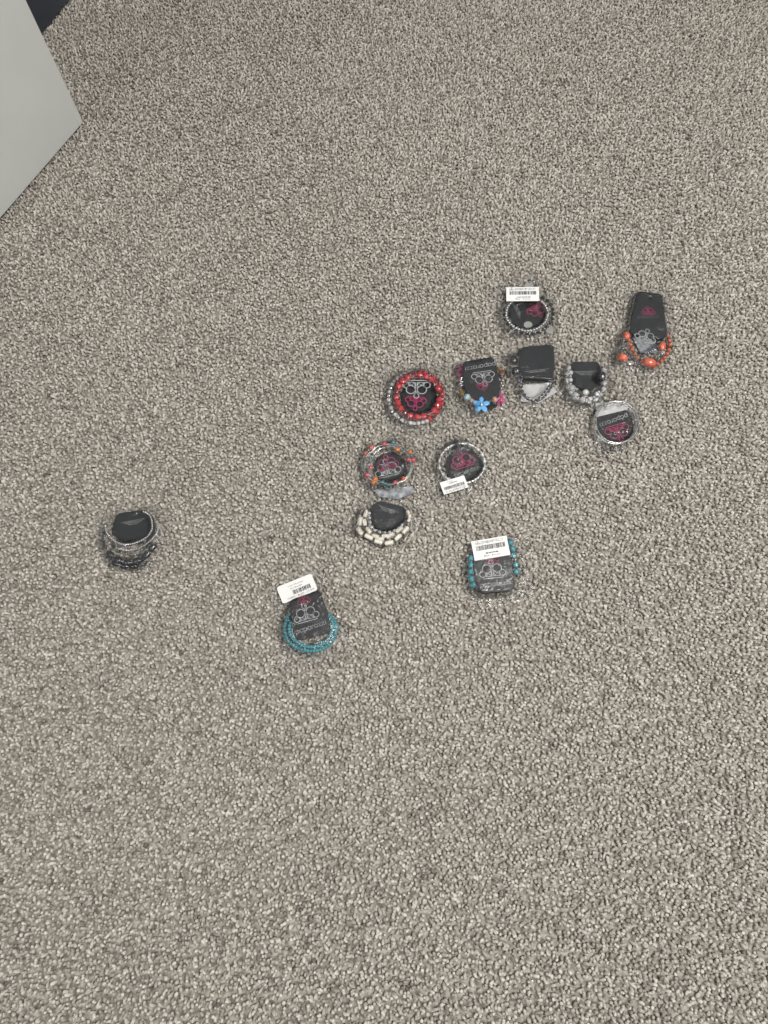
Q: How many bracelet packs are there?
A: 13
